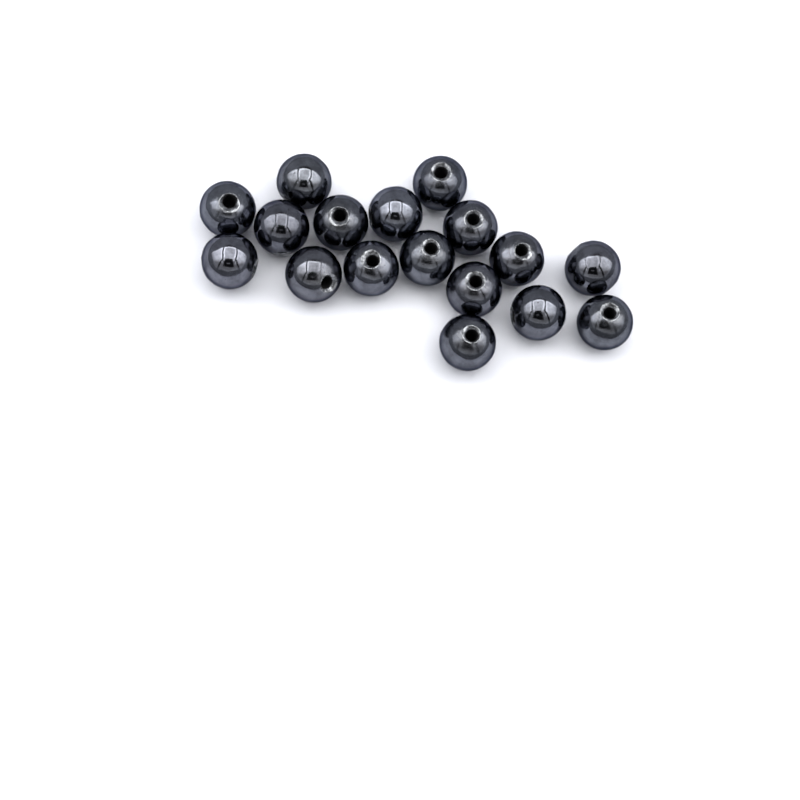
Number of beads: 17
